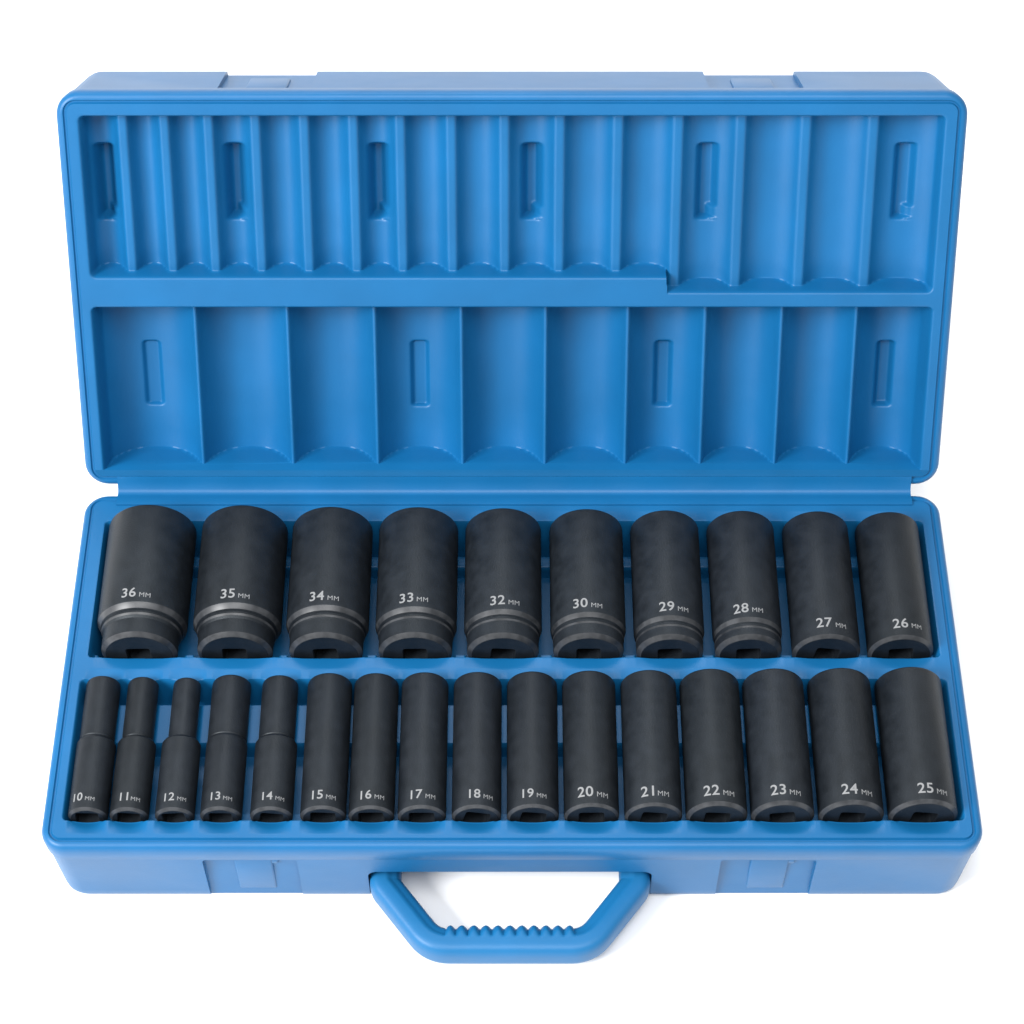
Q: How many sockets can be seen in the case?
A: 26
